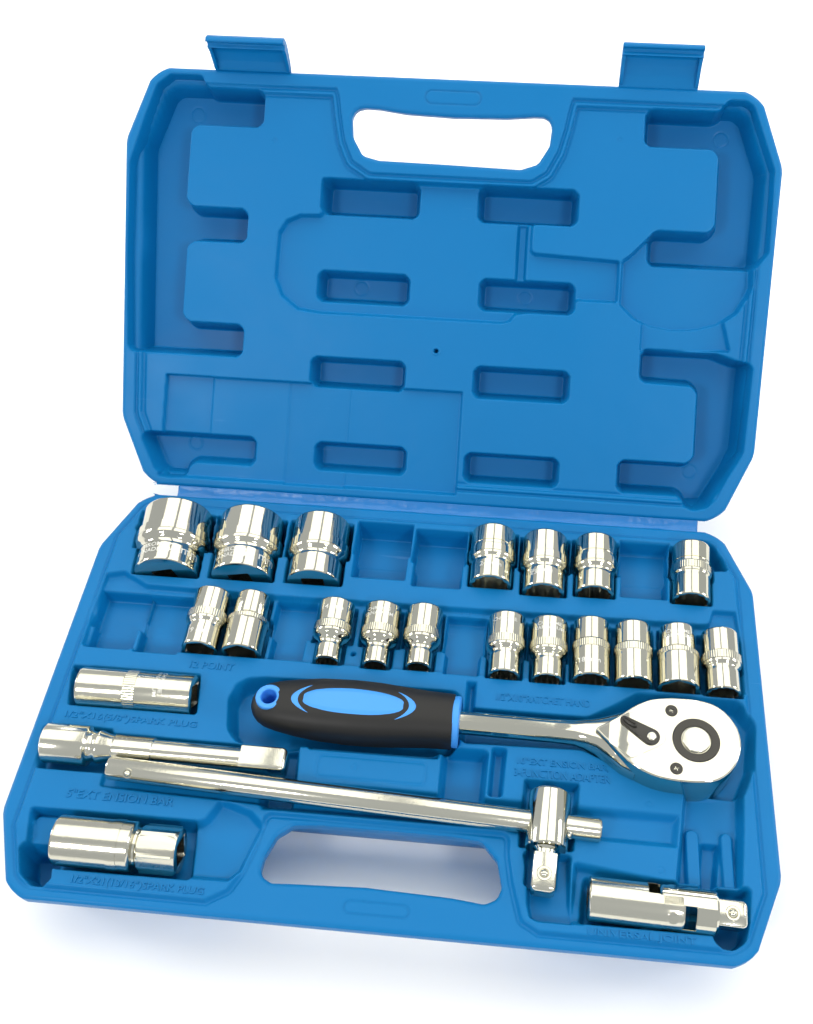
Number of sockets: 20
